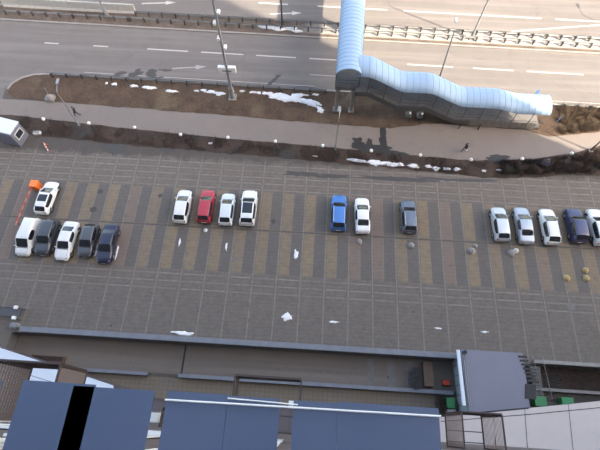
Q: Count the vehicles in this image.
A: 18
